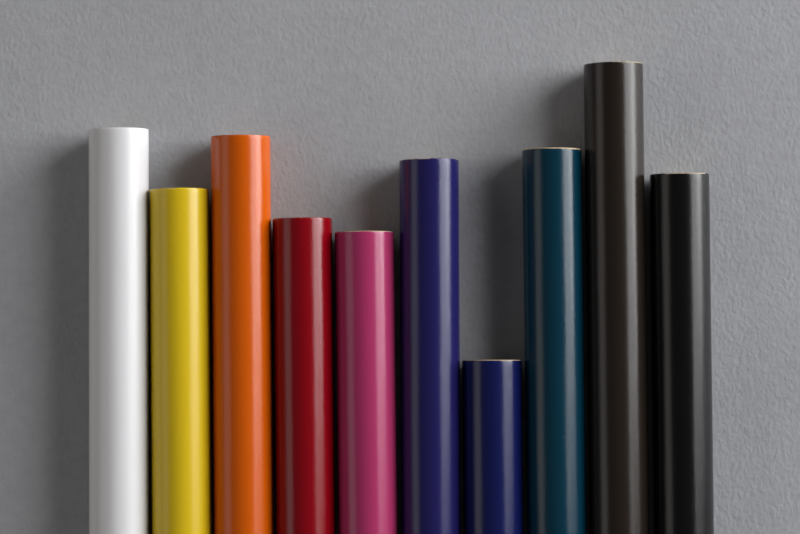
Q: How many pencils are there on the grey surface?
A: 10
